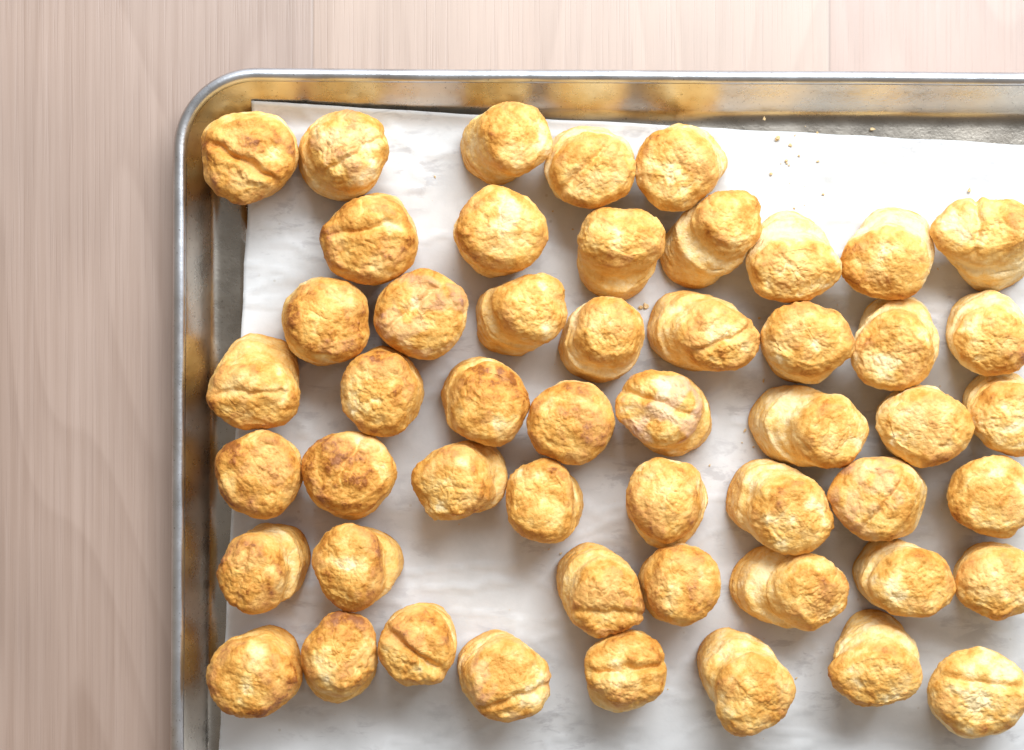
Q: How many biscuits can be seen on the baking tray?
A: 51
